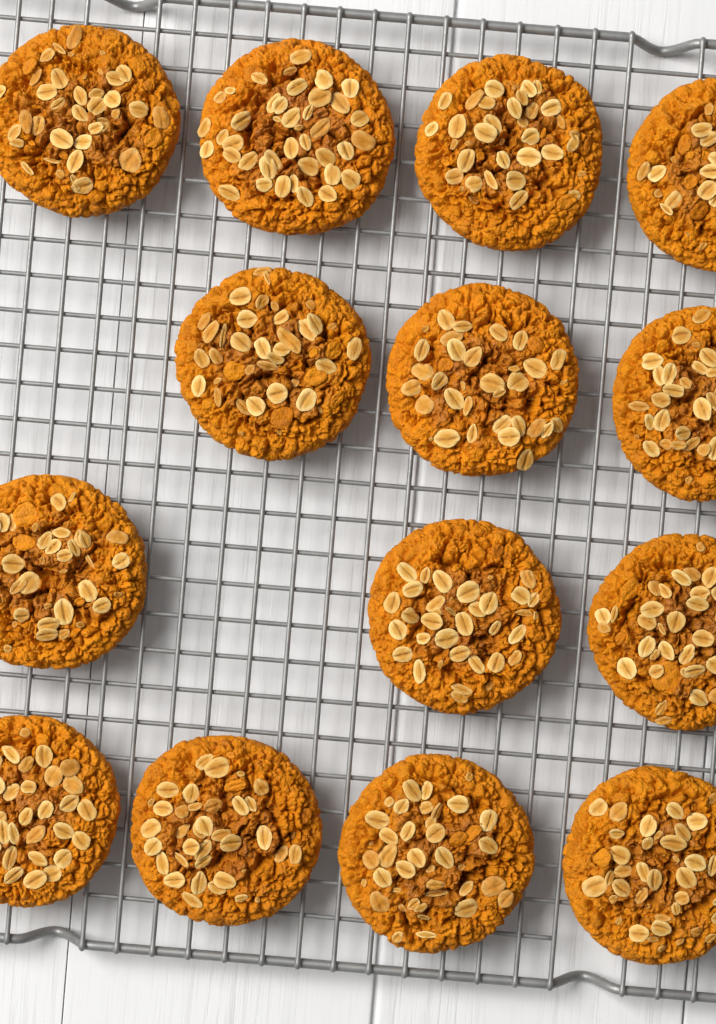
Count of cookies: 14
